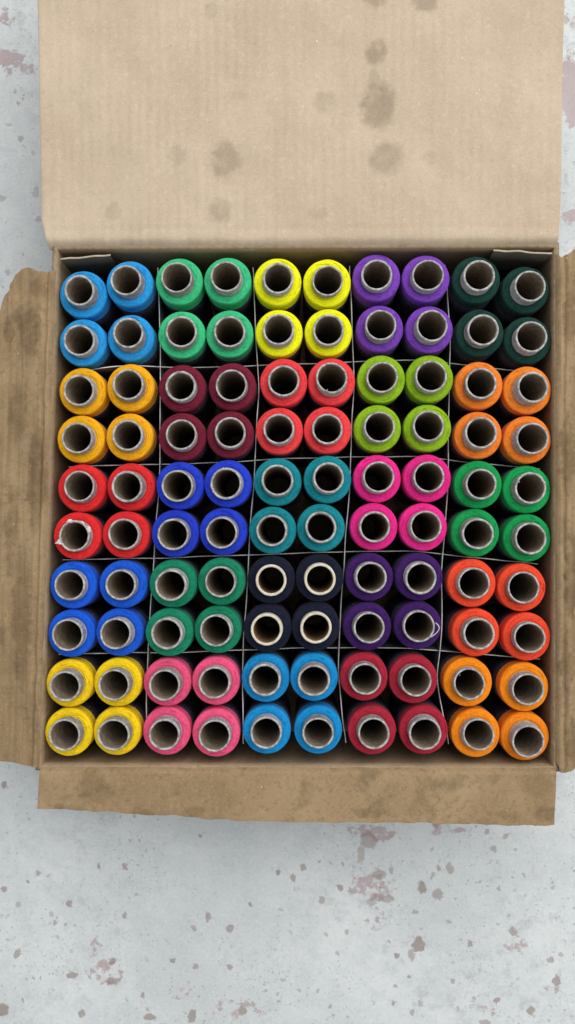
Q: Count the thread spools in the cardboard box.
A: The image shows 100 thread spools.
